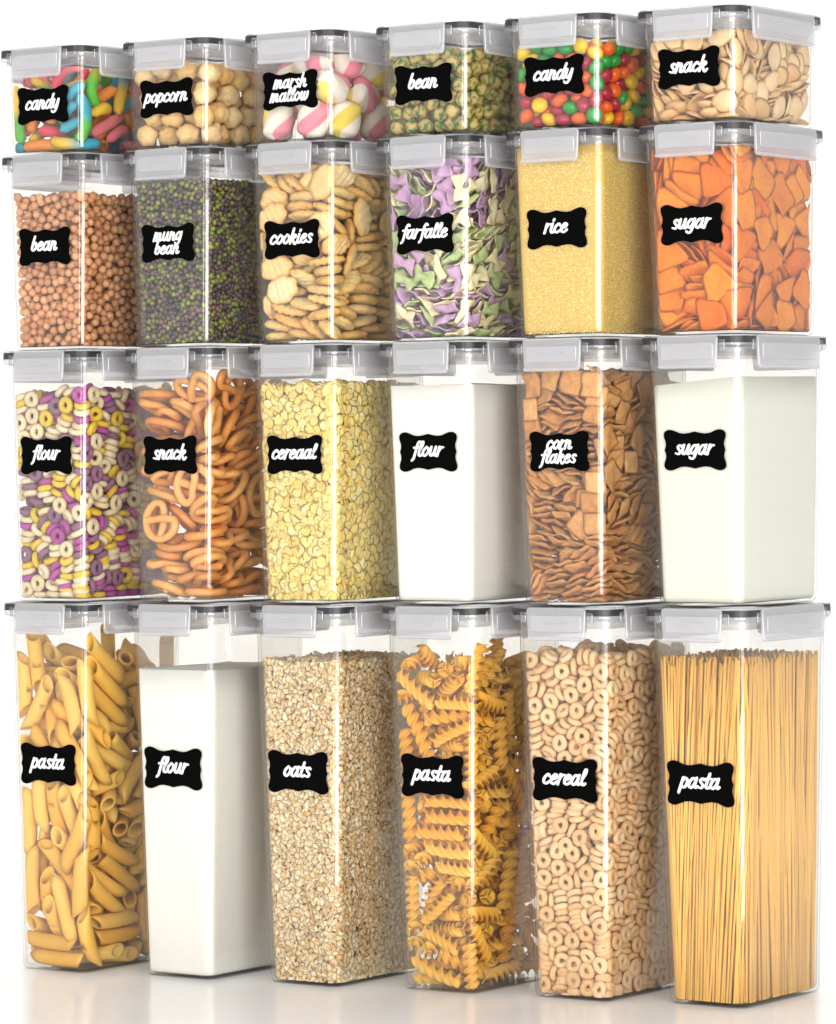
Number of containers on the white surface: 24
